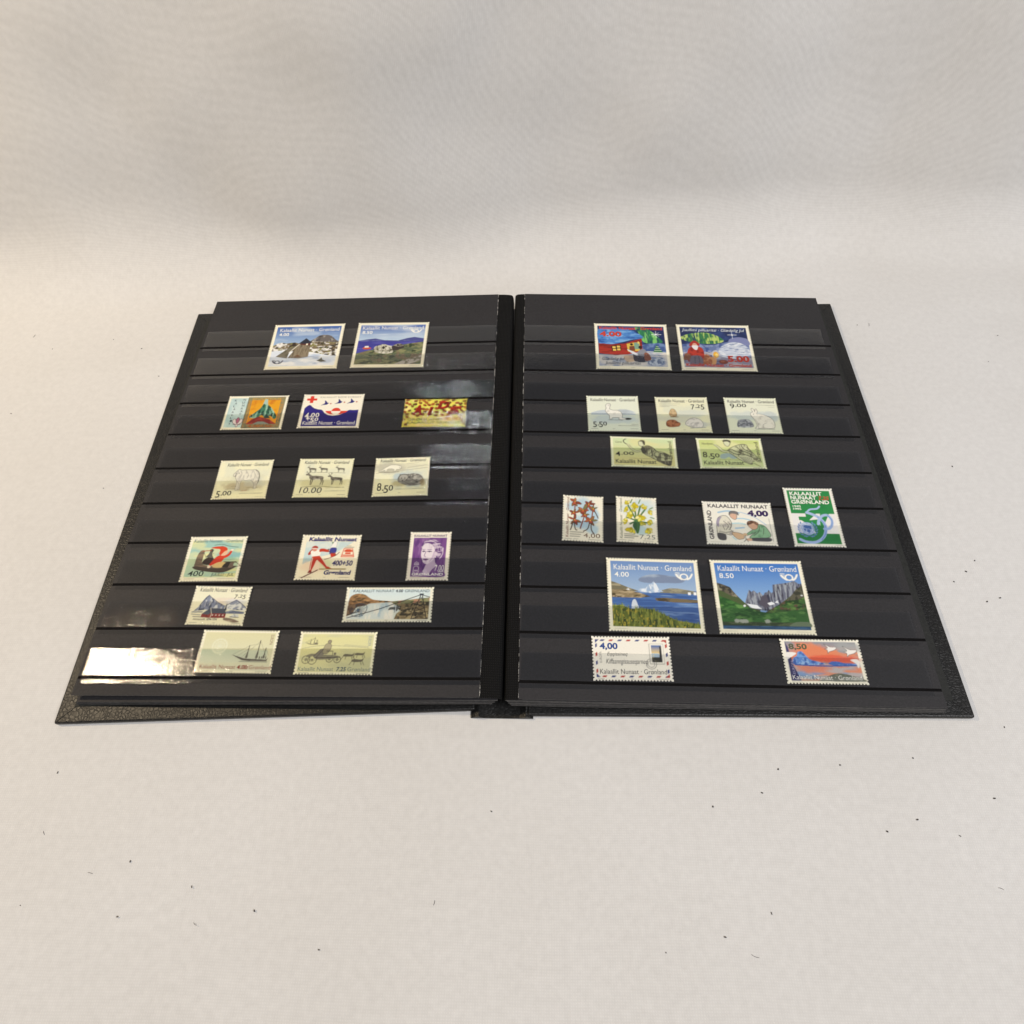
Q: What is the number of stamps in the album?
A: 30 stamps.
